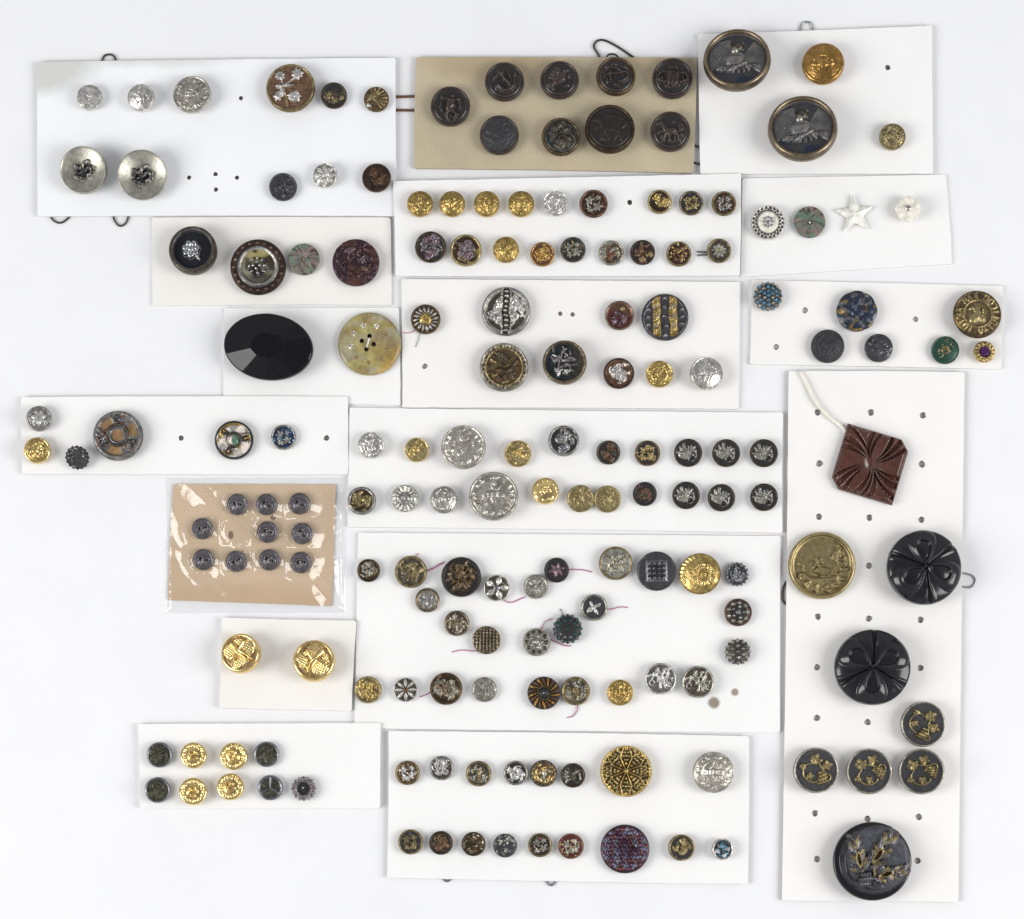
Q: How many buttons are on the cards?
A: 169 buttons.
